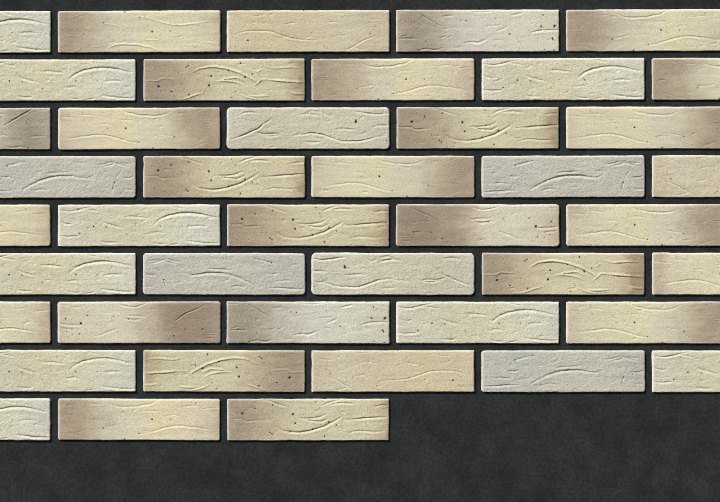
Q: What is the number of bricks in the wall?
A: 43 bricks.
